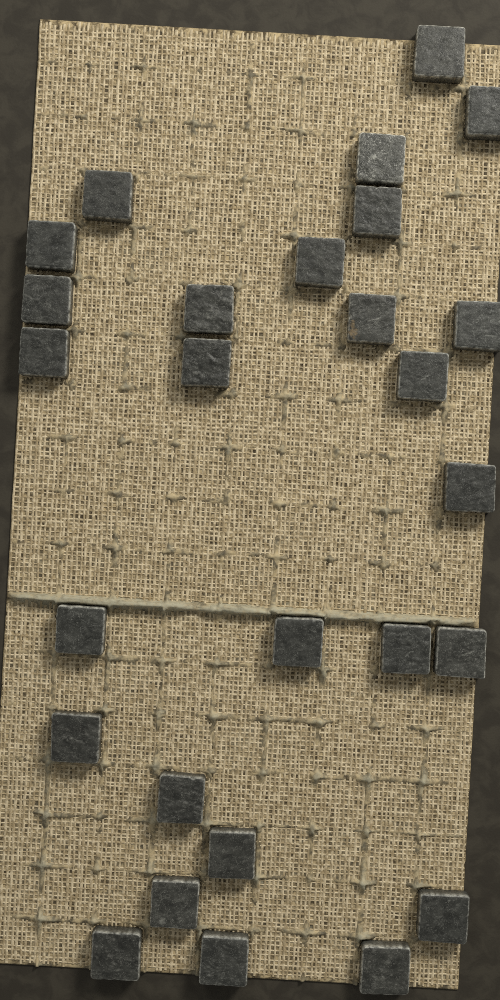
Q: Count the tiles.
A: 27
